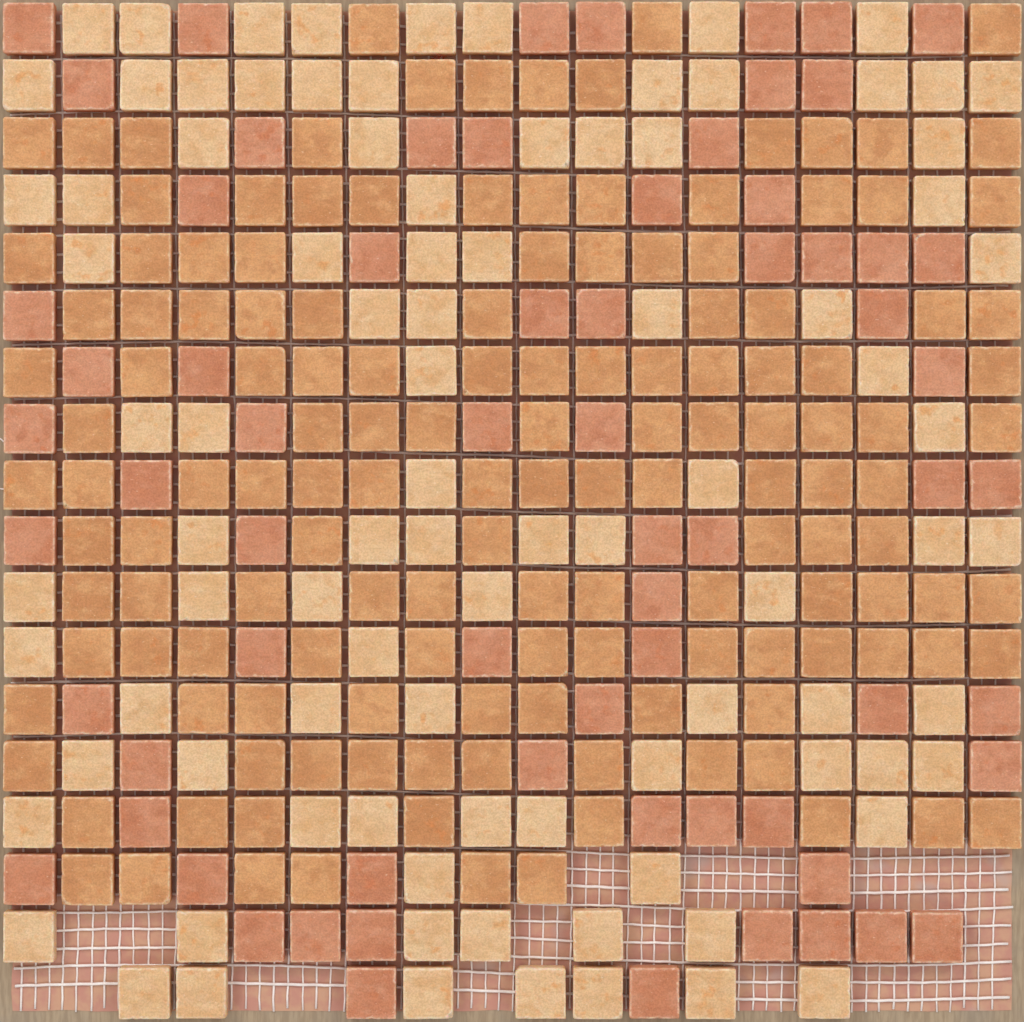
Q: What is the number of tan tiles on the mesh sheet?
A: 144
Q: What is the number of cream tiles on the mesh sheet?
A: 92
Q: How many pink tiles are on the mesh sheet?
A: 68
